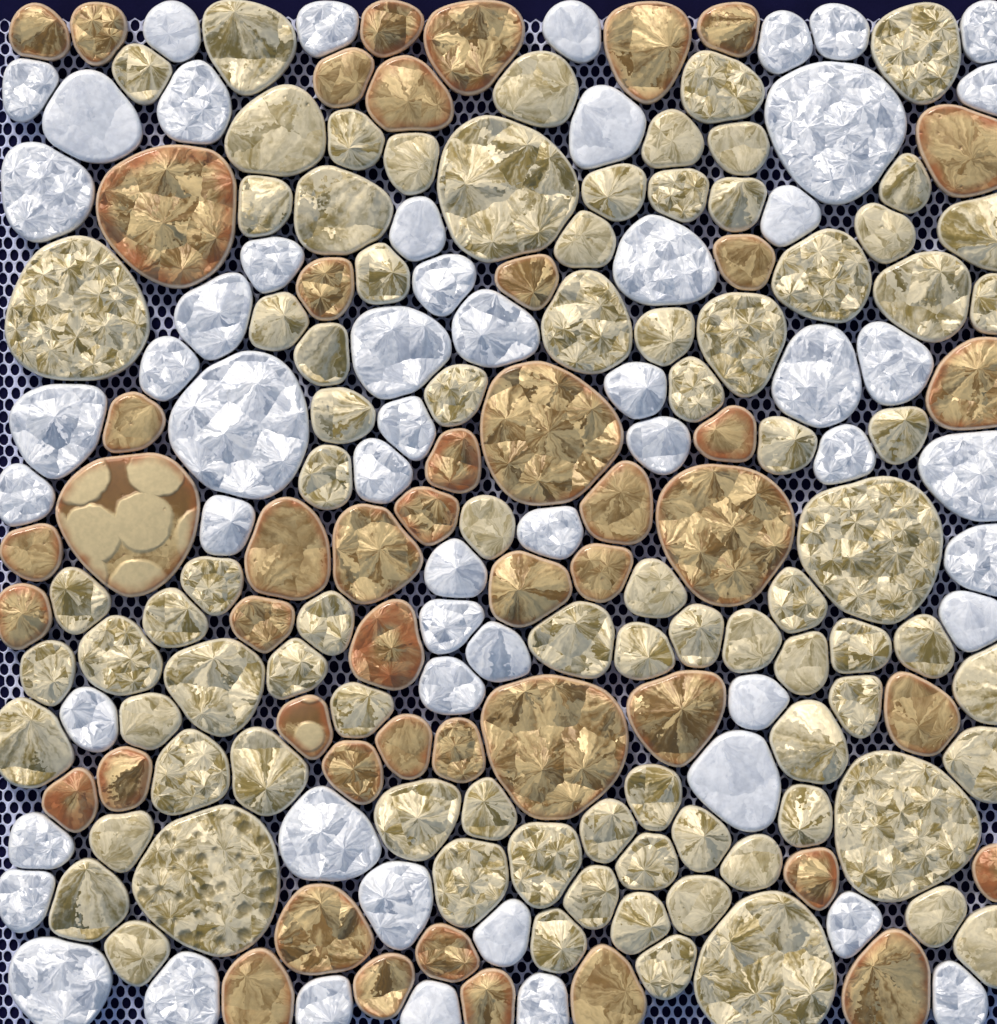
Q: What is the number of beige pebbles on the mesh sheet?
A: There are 87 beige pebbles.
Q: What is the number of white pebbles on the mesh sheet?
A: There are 56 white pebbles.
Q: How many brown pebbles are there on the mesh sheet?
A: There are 48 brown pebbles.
